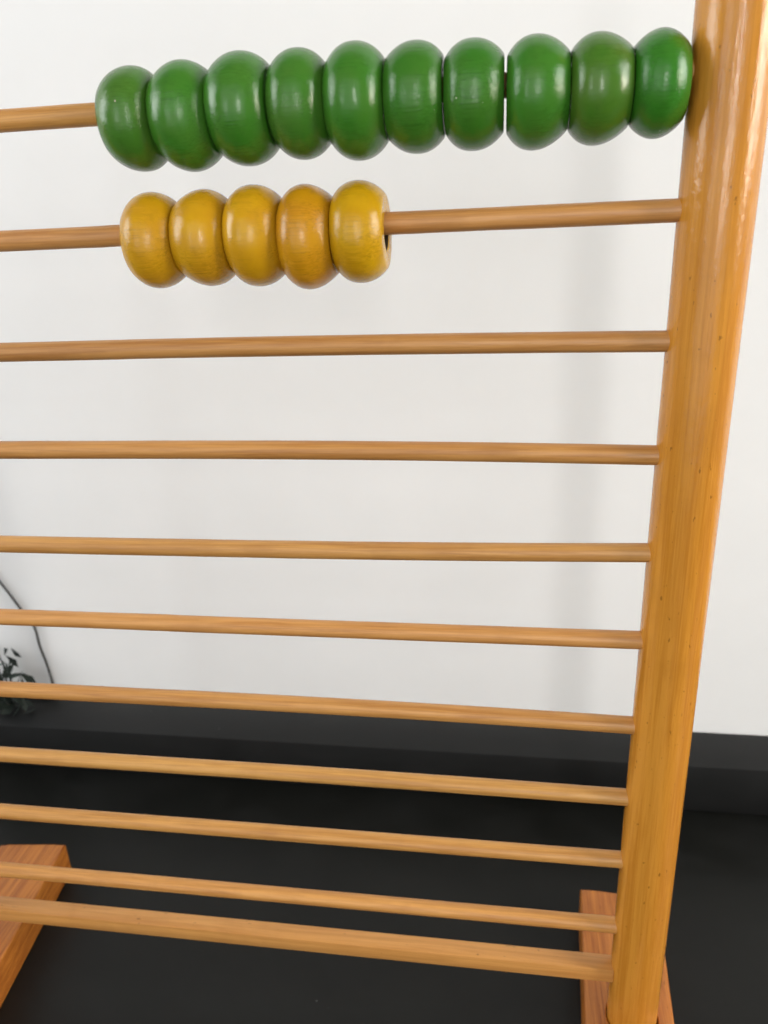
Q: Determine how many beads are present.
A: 15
